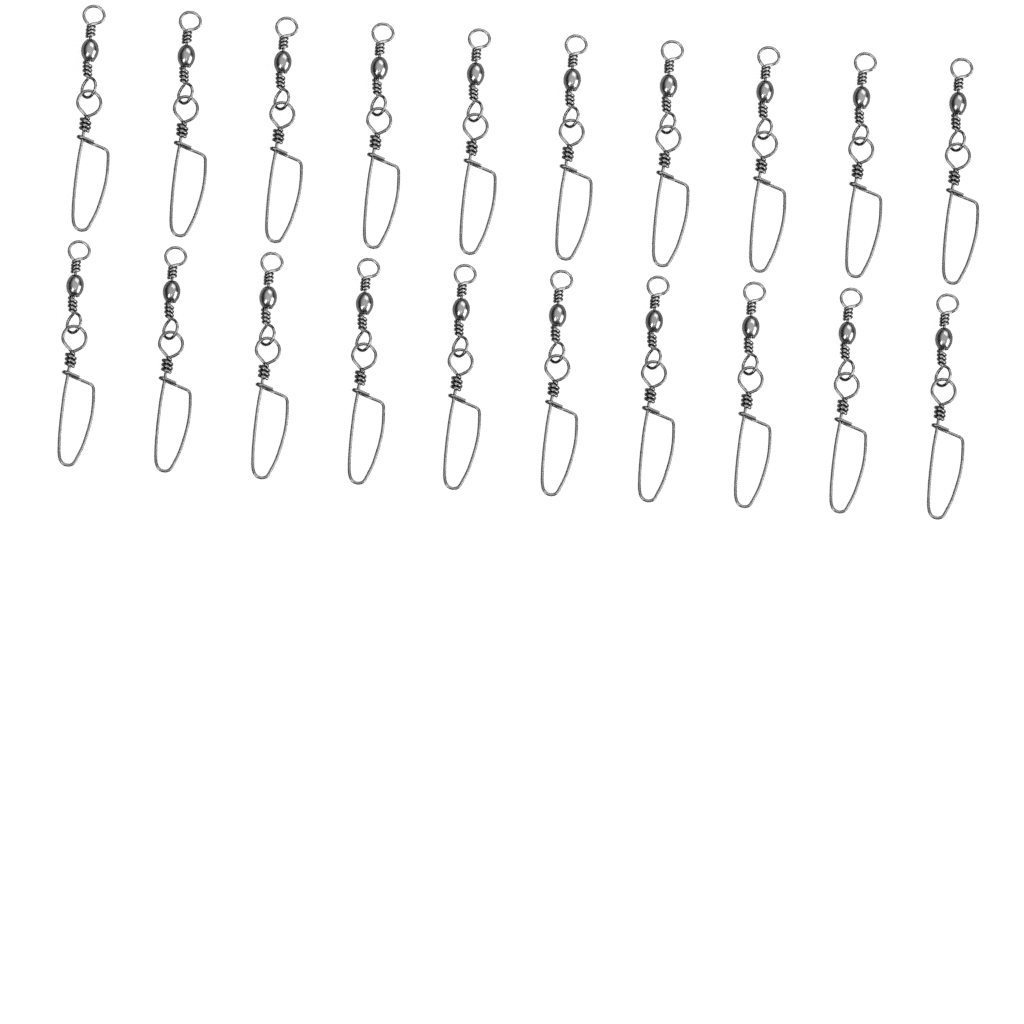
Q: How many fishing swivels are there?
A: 20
